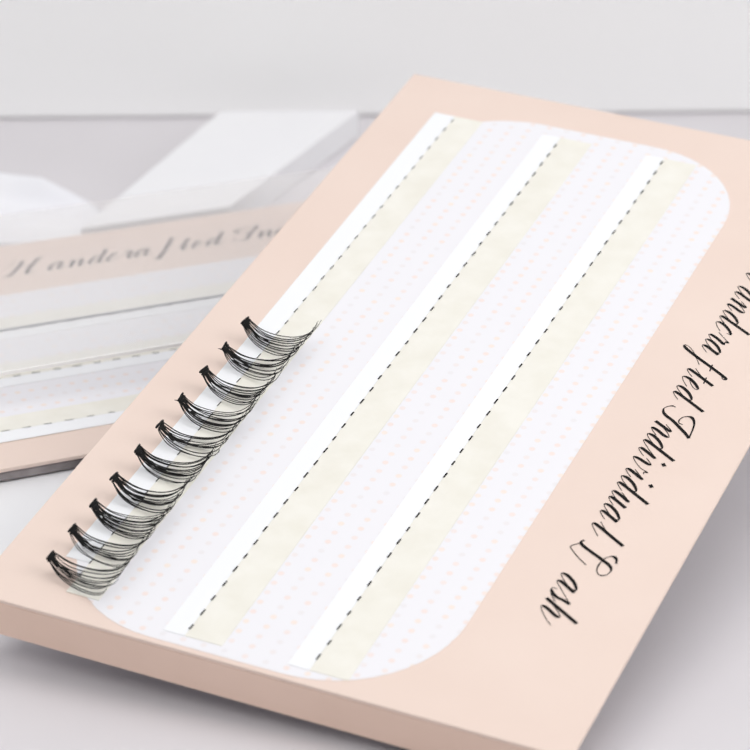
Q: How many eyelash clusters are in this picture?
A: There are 10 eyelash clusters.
